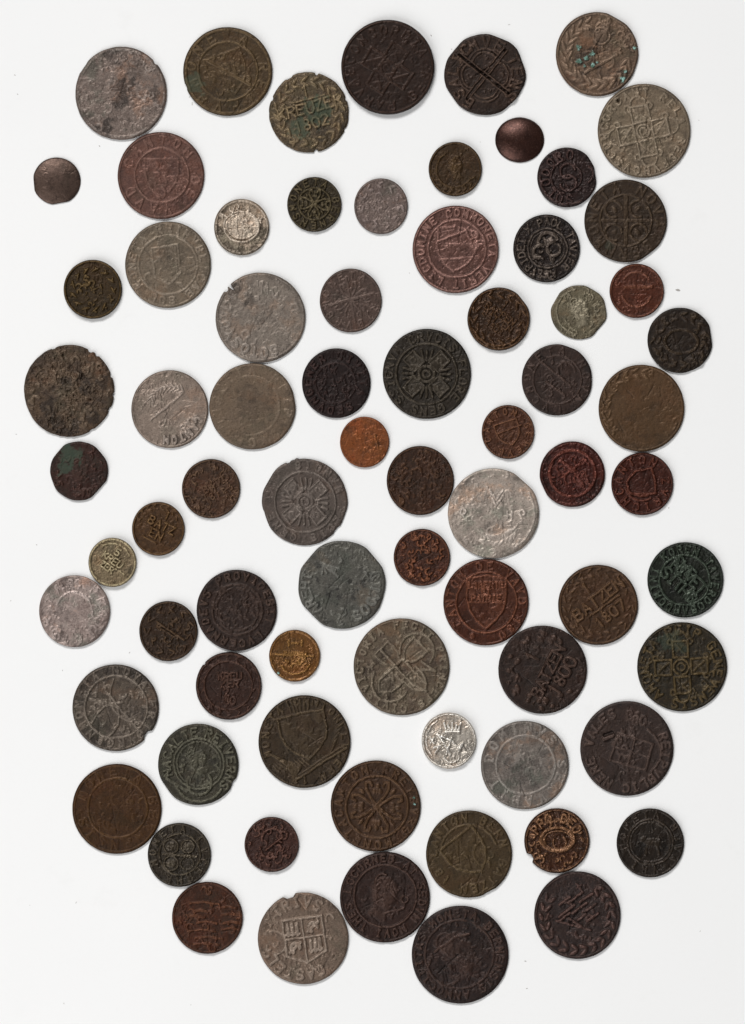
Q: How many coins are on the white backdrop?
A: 75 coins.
